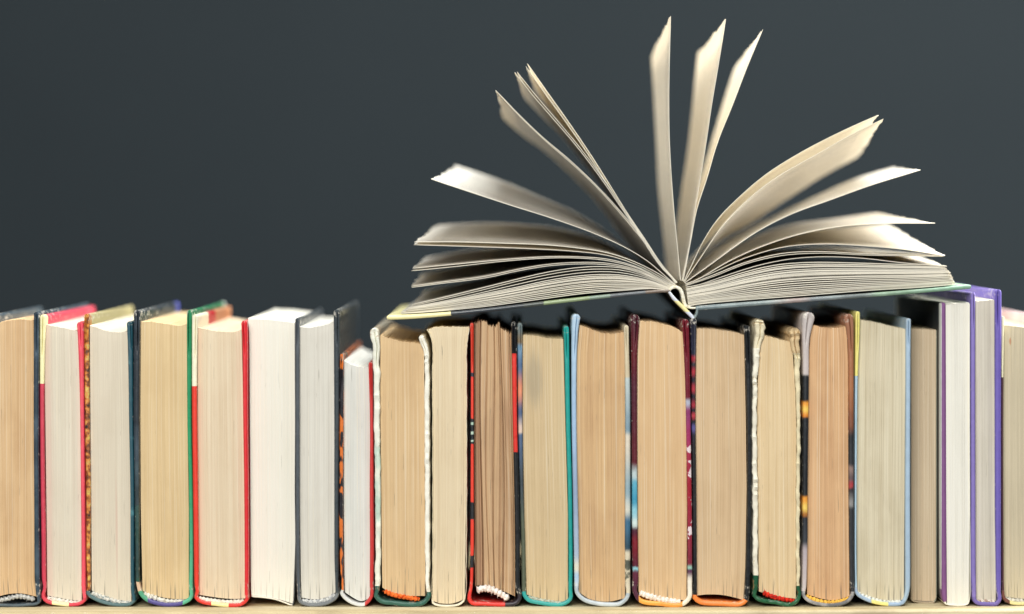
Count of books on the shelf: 23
